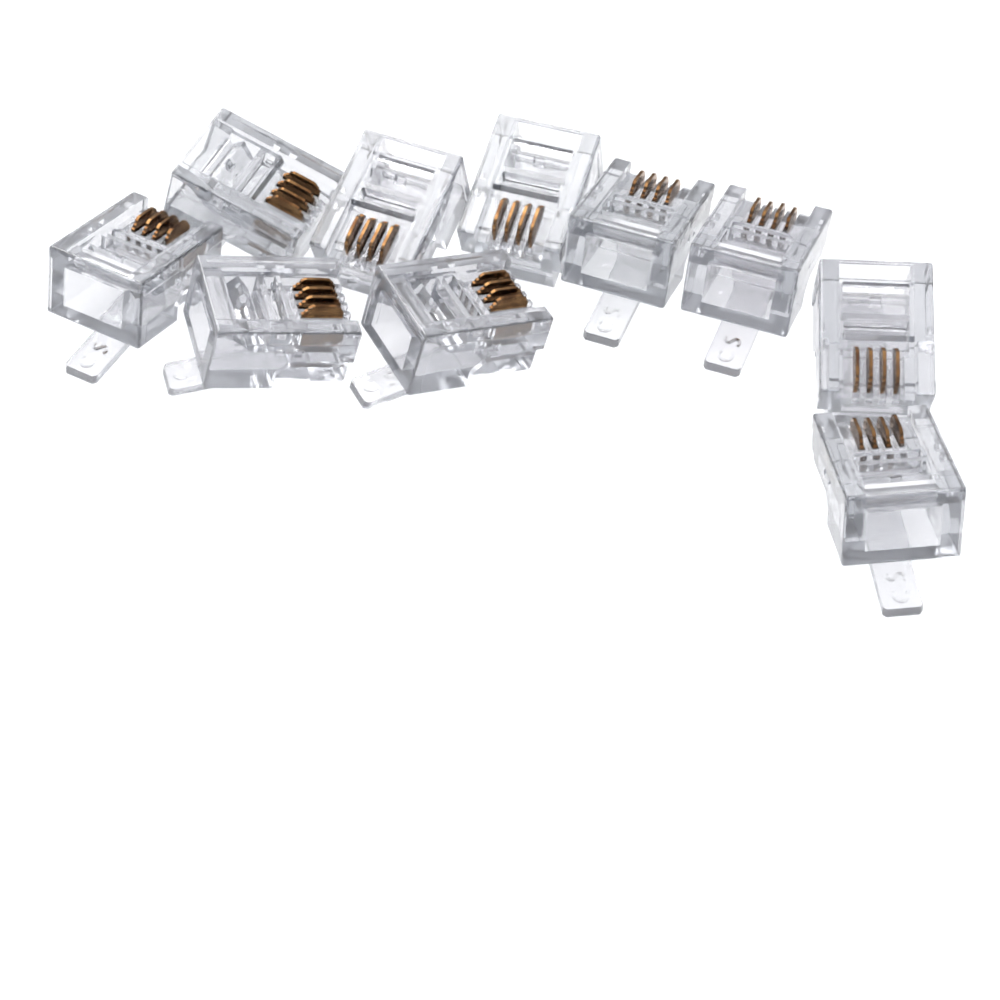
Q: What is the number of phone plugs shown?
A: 10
